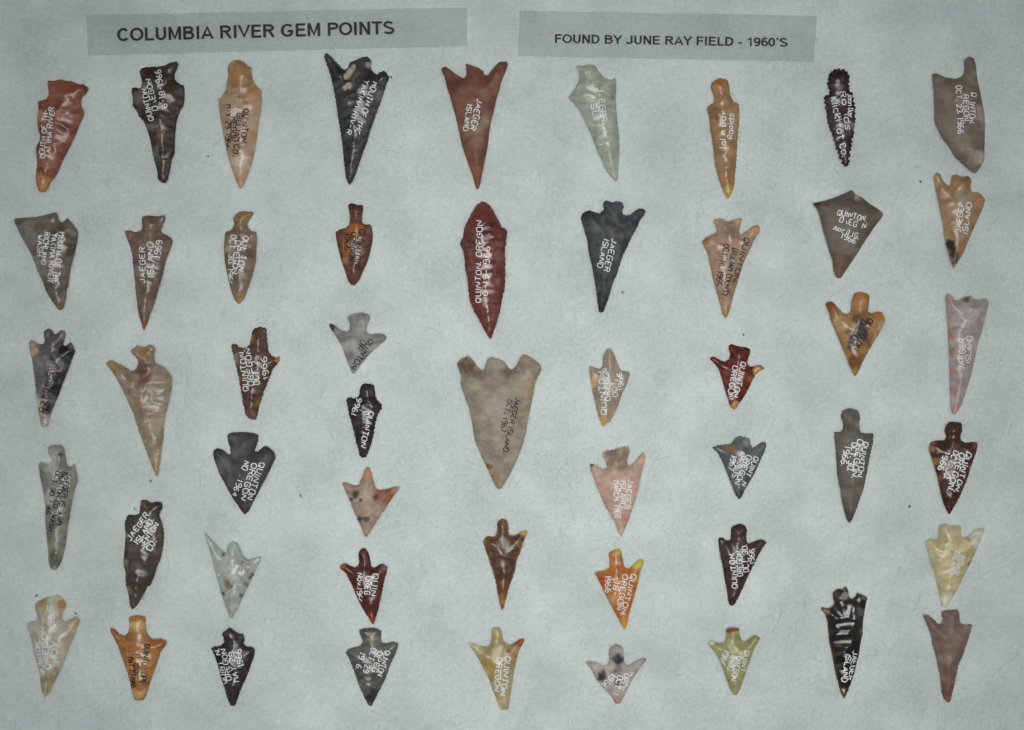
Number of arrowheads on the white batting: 51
